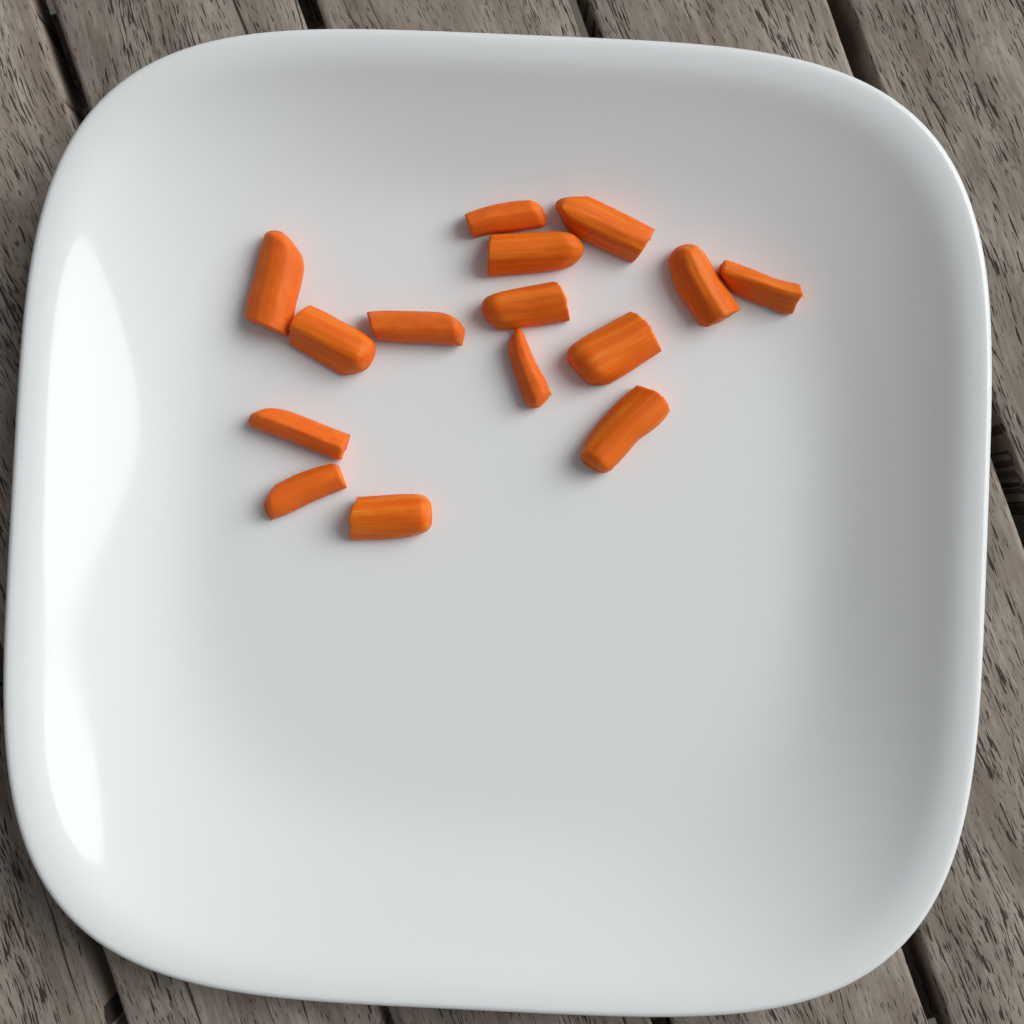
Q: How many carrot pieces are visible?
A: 15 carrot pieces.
